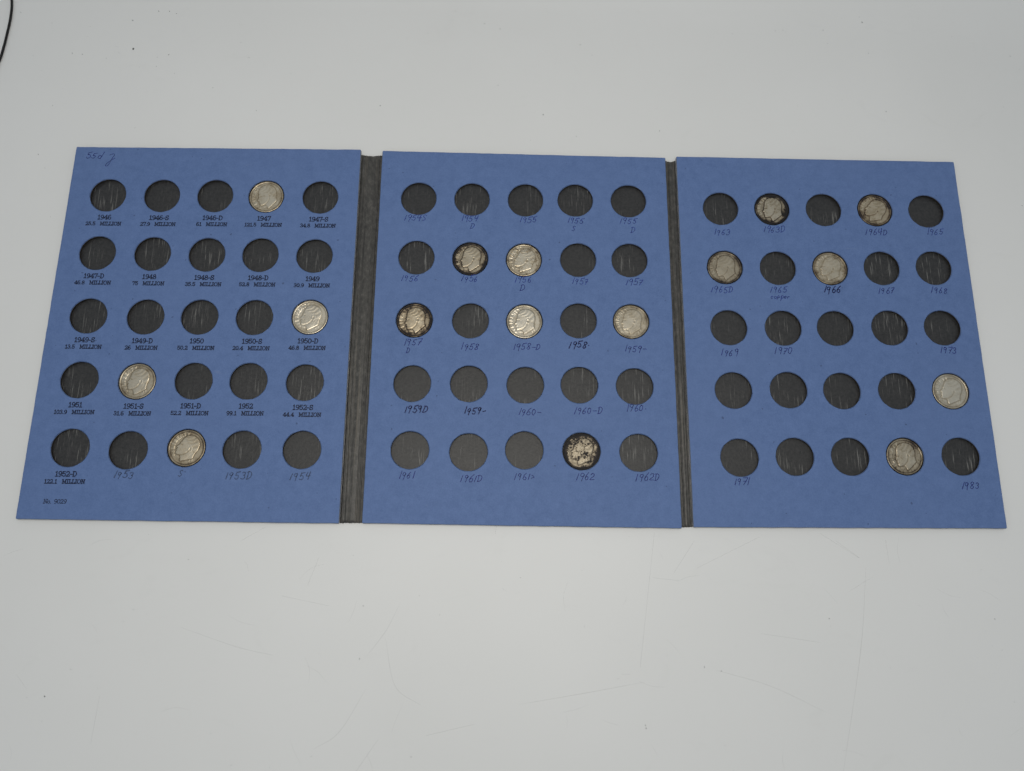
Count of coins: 16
